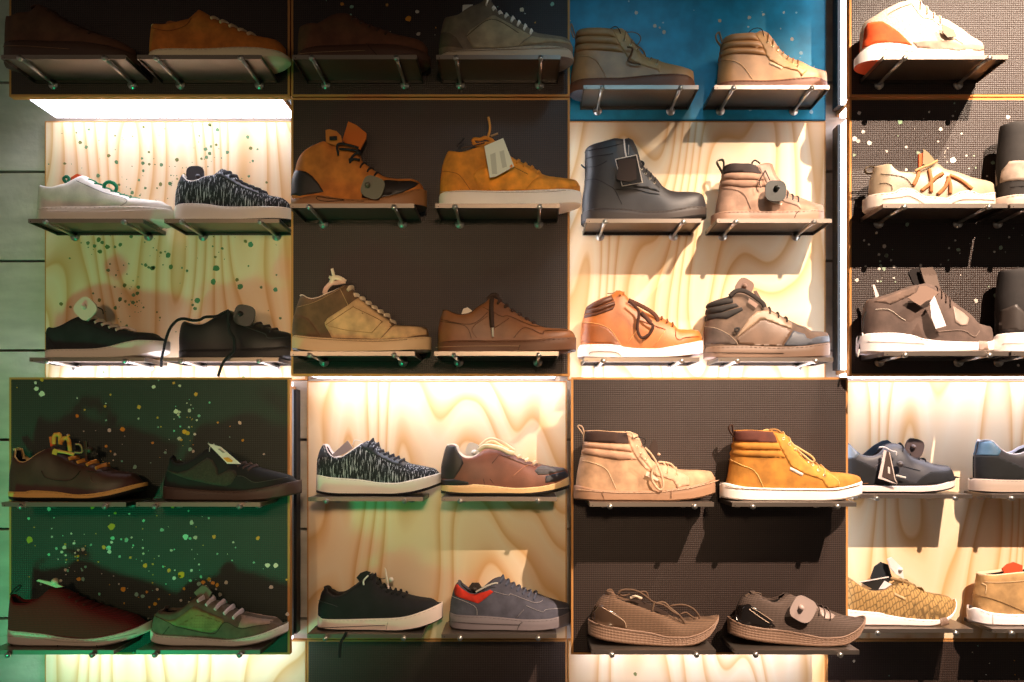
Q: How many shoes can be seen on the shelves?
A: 39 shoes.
